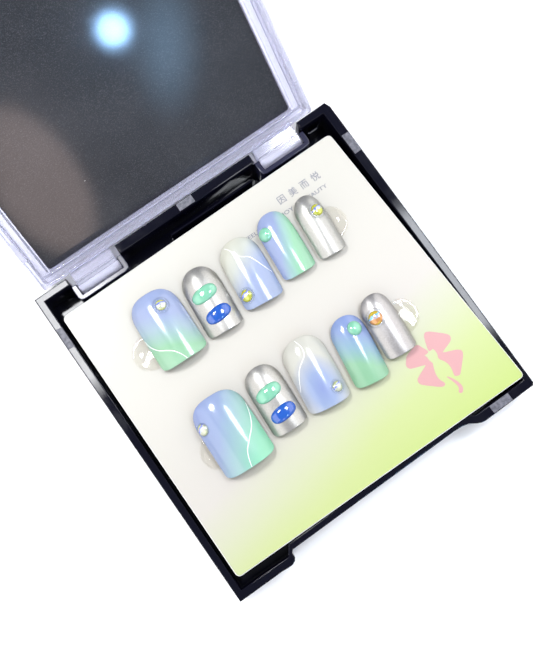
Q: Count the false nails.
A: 10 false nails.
